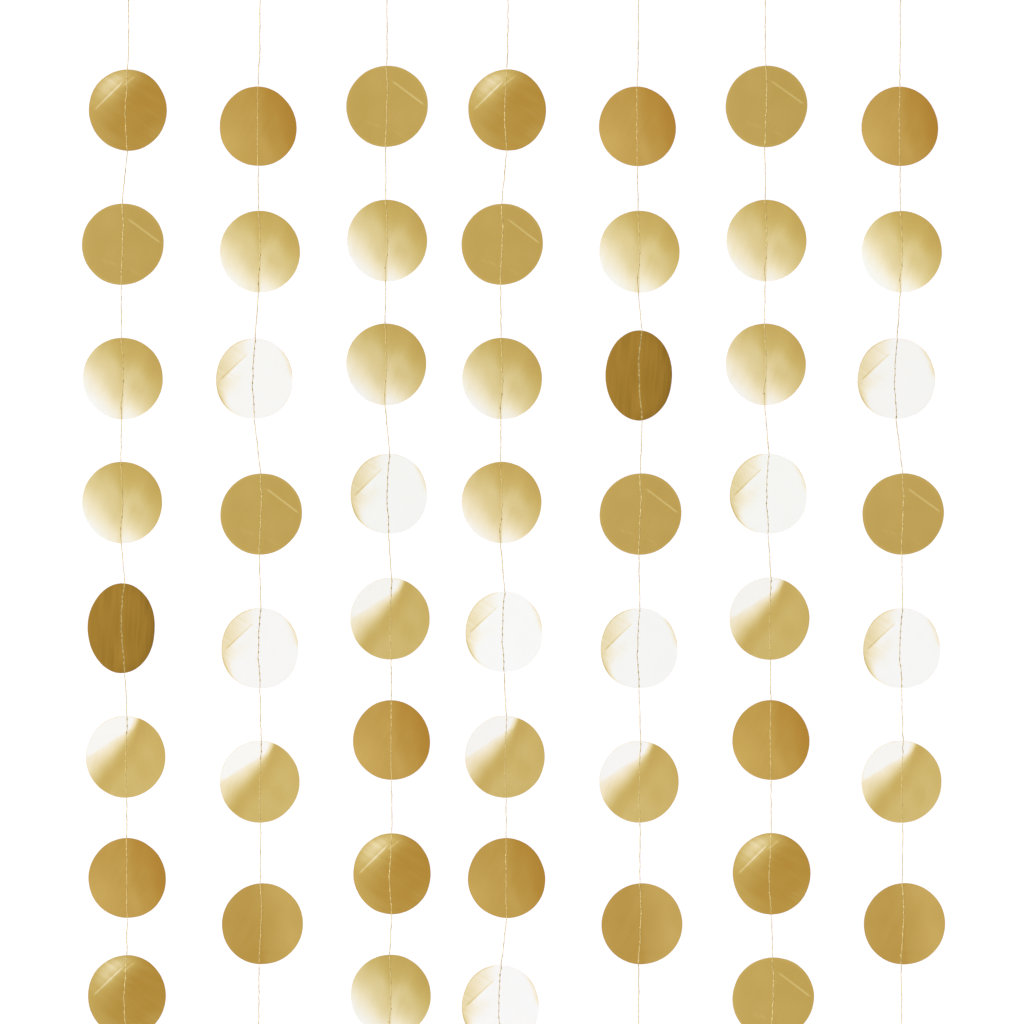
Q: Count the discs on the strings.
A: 53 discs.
